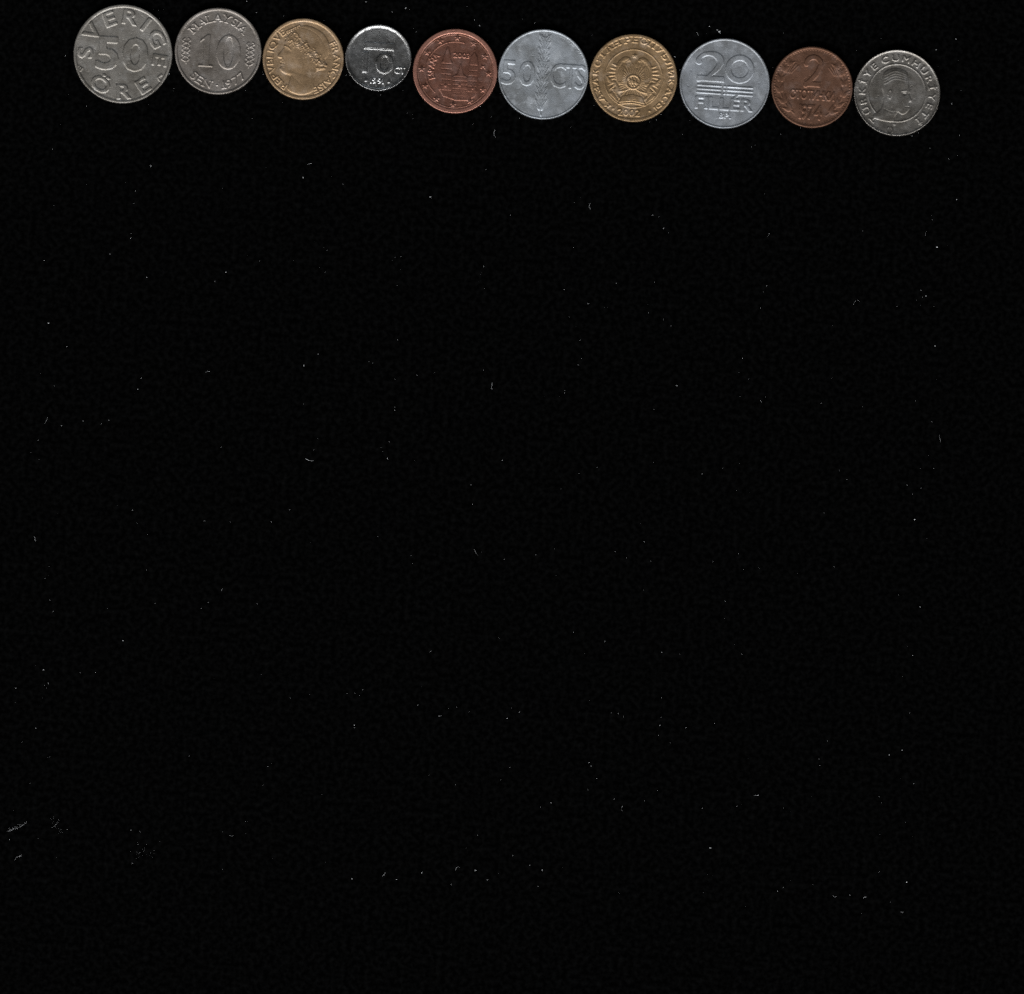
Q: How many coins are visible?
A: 10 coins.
